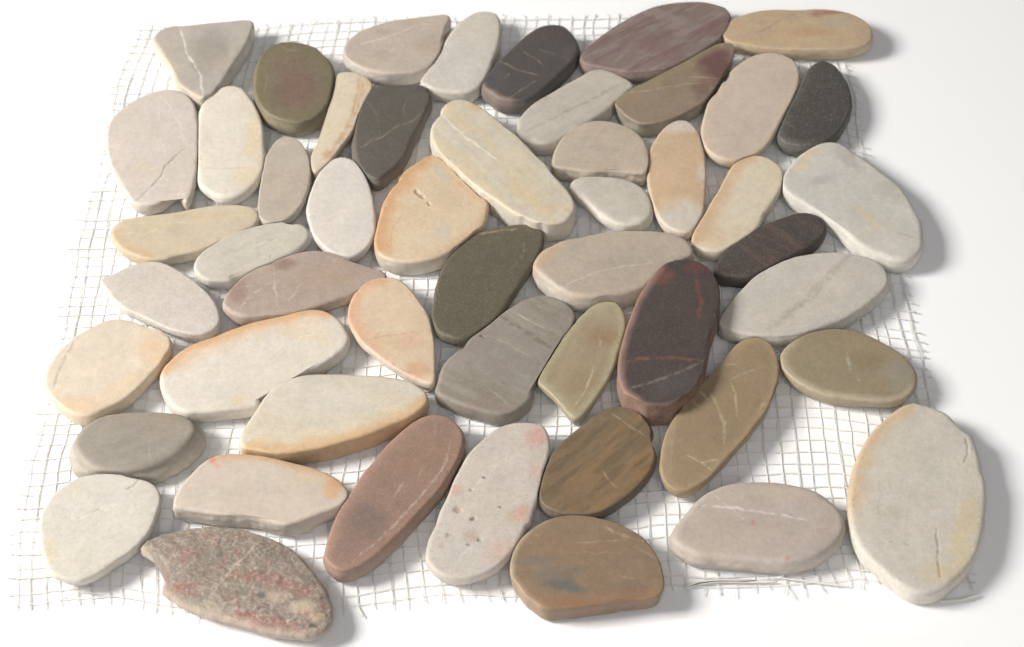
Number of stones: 51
